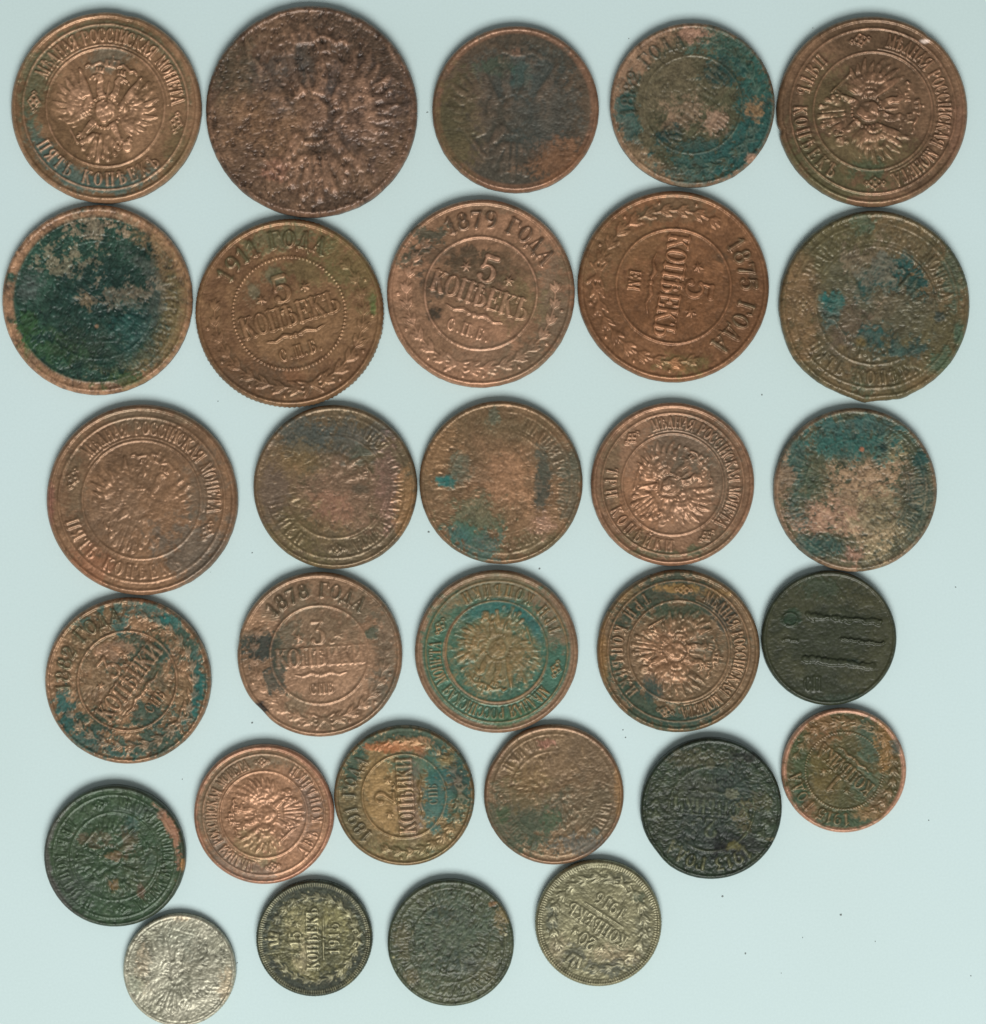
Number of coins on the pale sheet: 30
